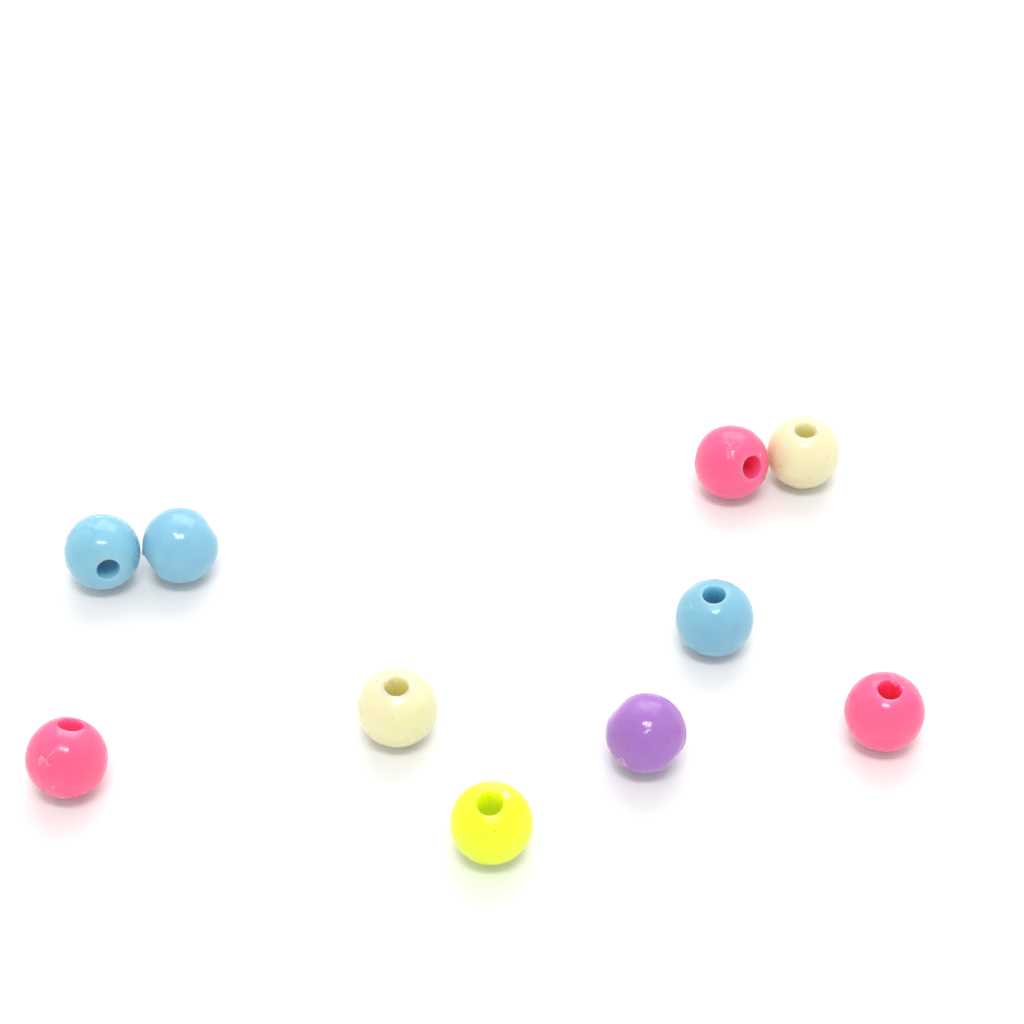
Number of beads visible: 10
